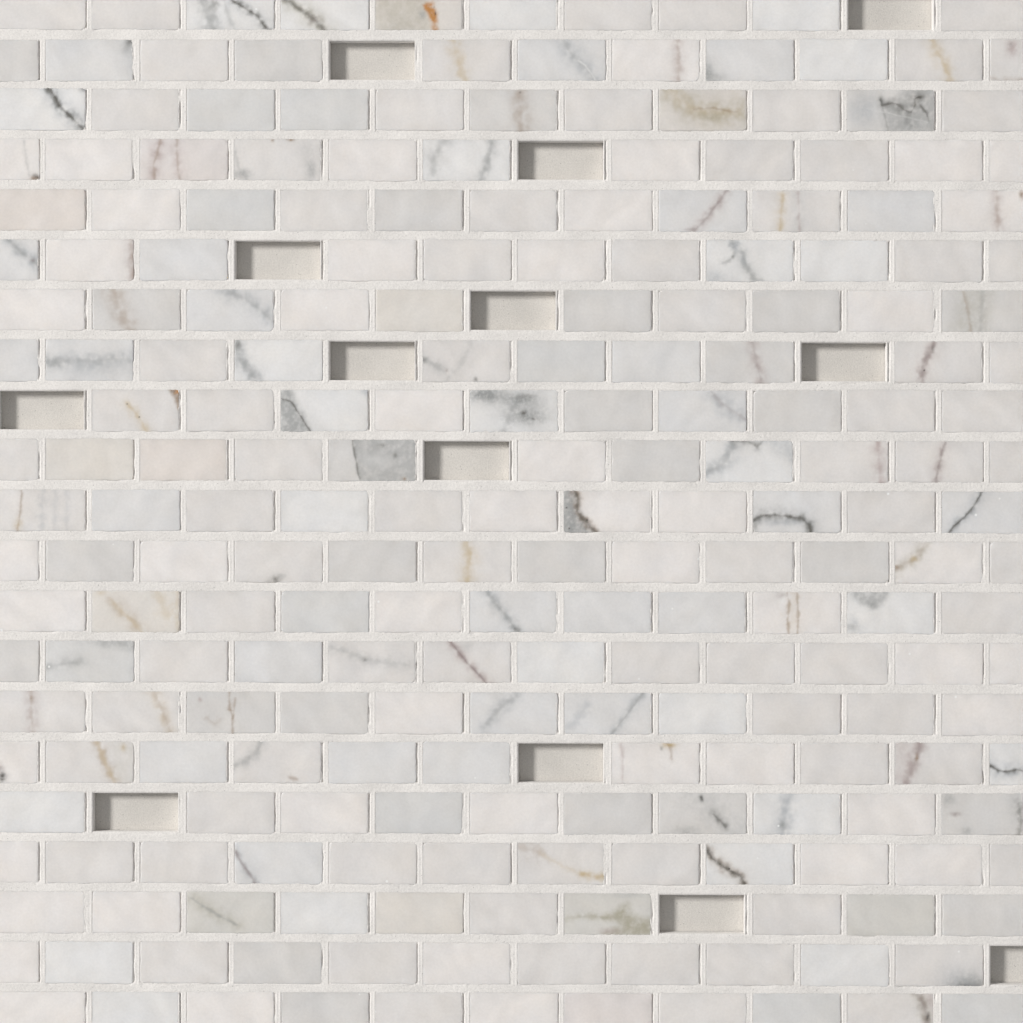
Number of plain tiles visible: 153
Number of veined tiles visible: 75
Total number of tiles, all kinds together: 228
